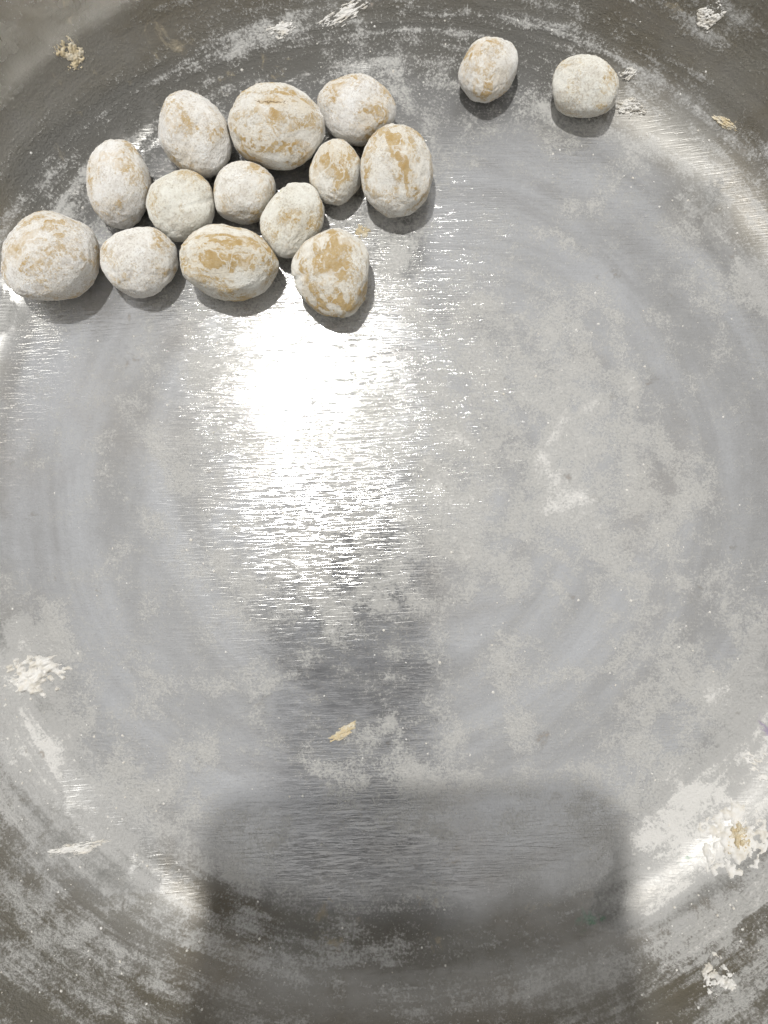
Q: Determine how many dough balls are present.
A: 15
